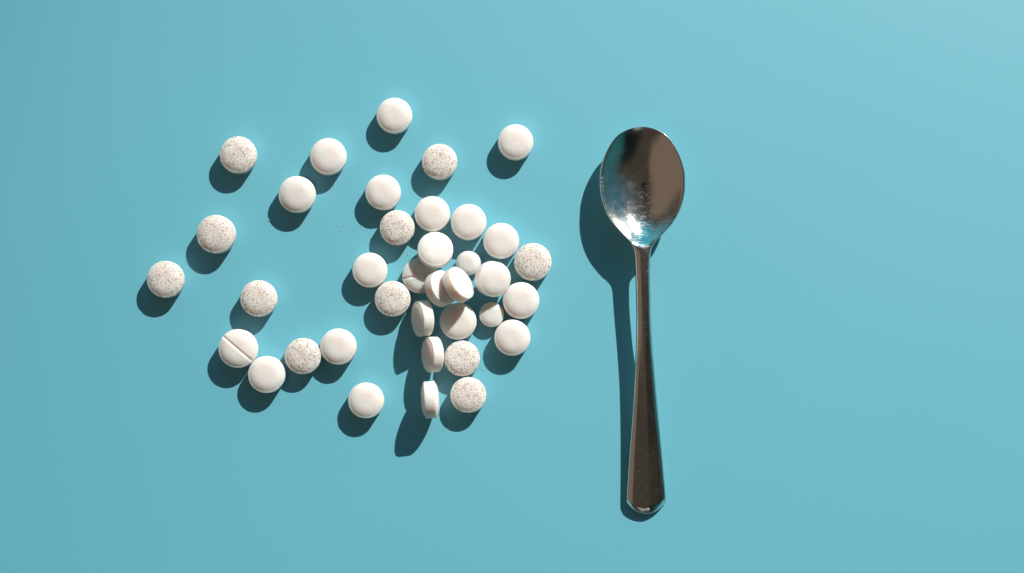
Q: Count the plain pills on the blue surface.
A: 26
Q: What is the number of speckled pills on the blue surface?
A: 11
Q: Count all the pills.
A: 37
